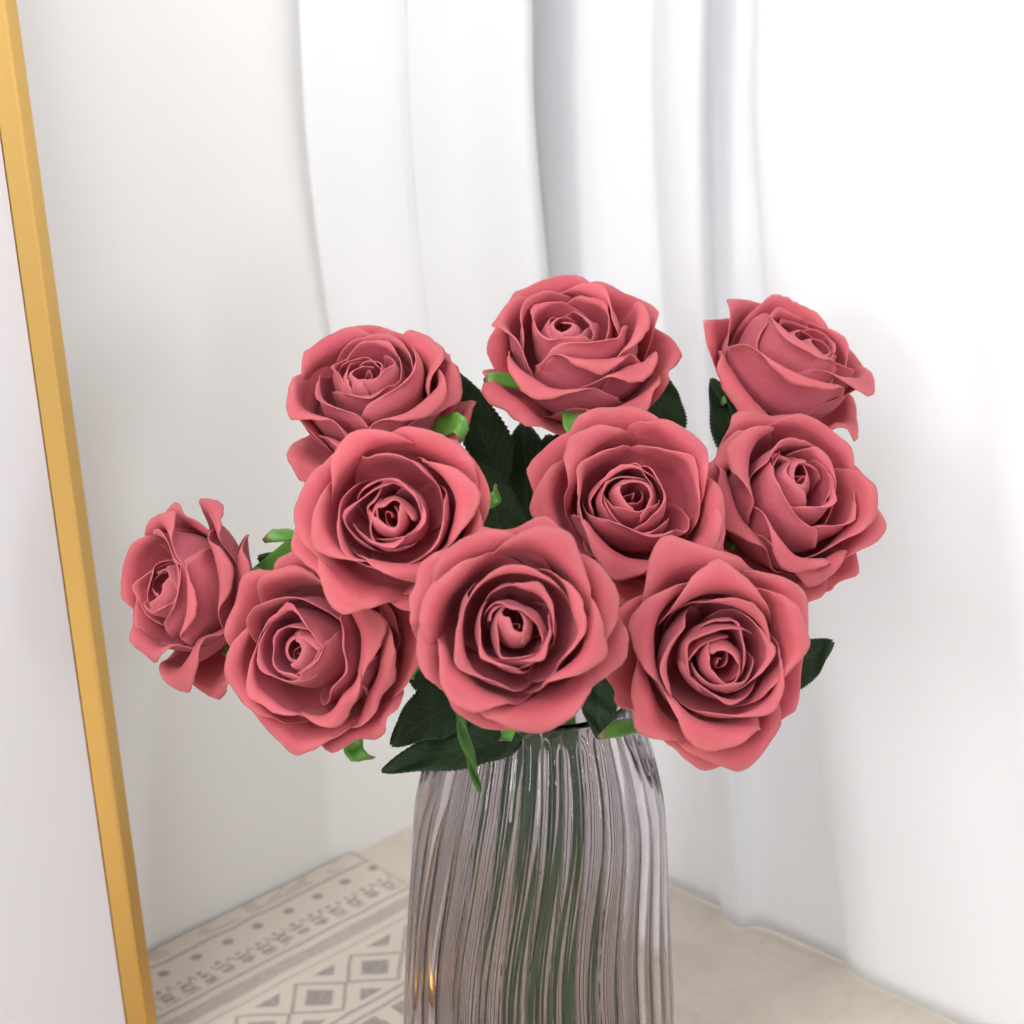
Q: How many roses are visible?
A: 10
